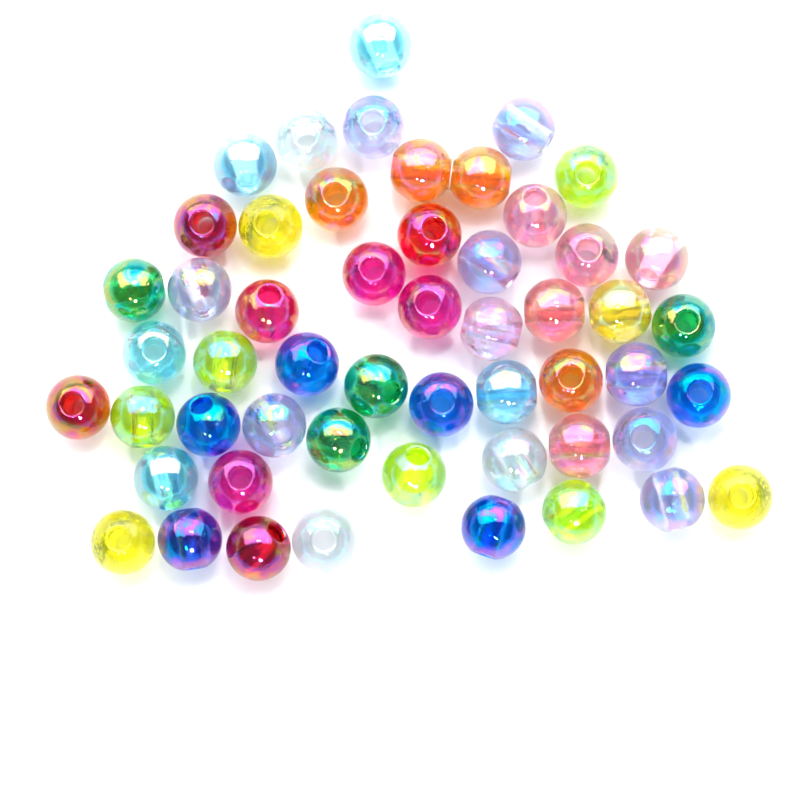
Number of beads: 53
